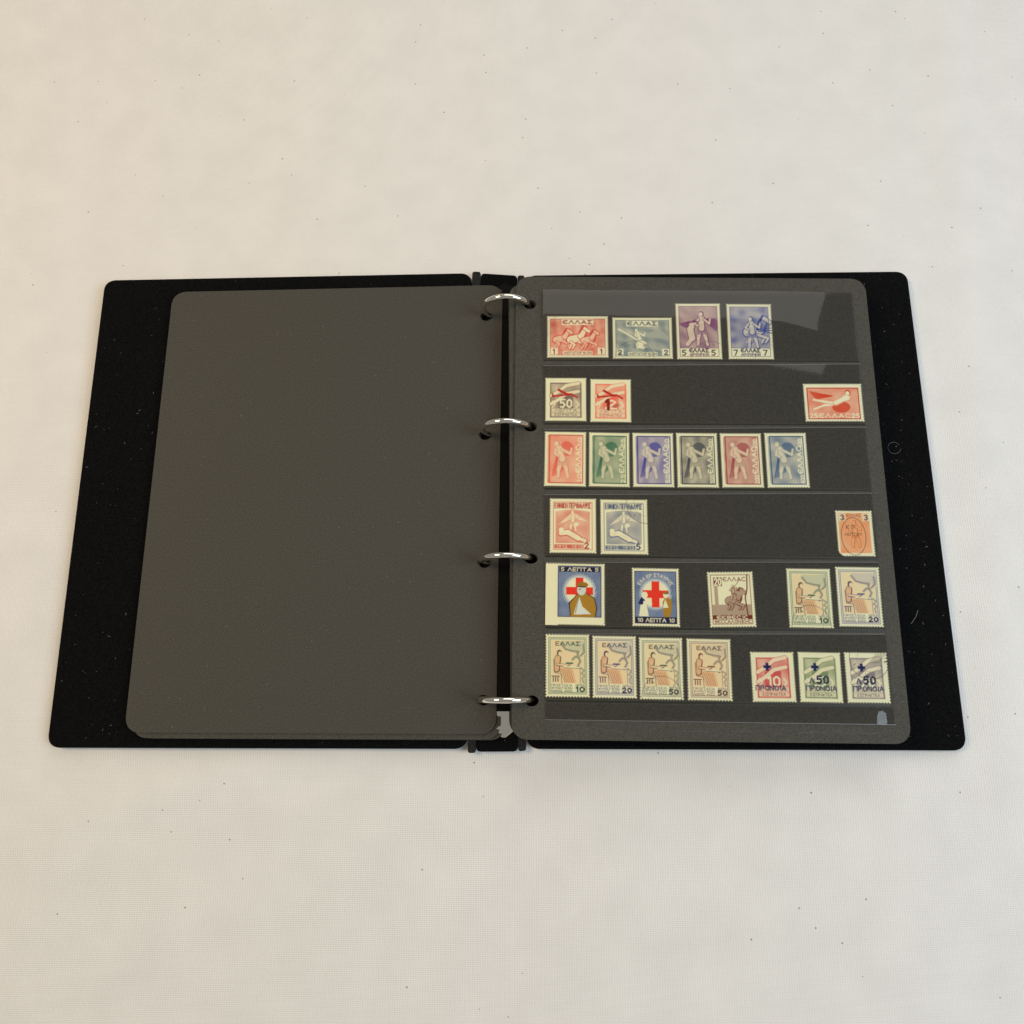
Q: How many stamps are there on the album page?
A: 28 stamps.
